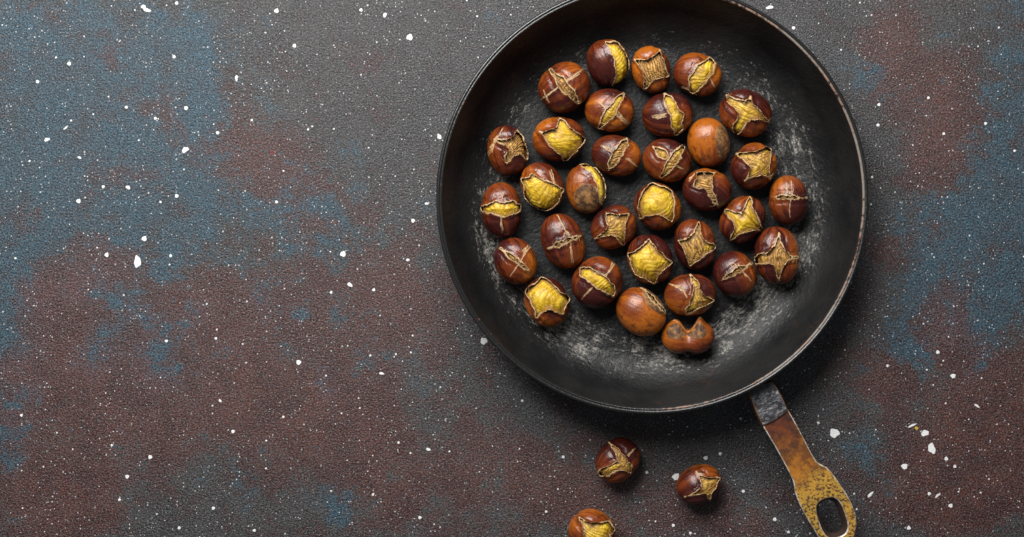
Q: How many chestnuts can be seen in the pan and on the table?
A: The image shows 35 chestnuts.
